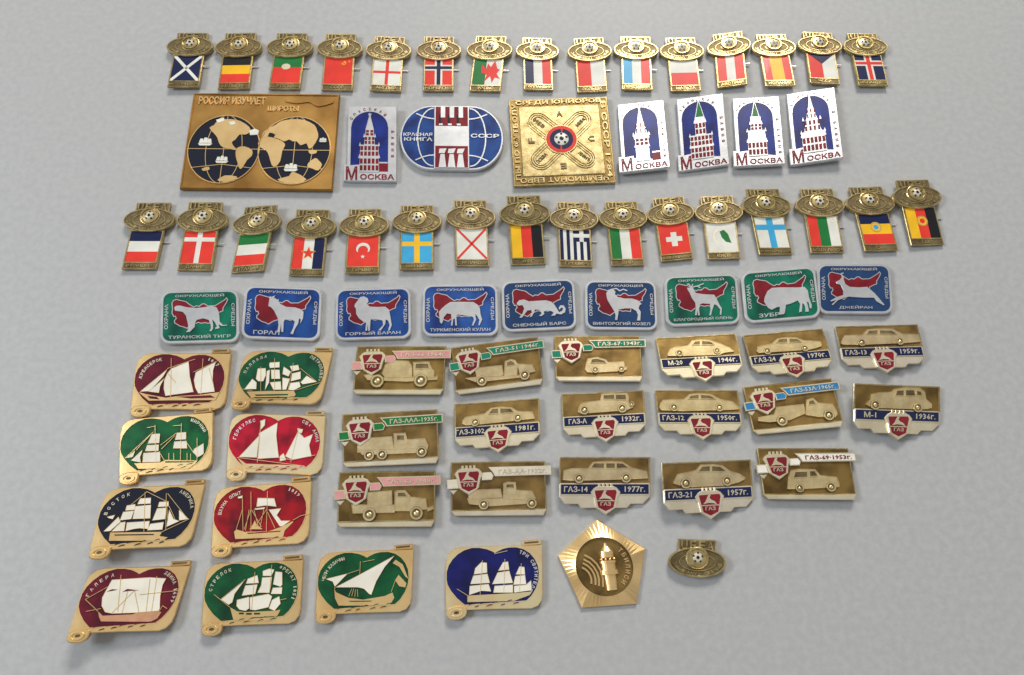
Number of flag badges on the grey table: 31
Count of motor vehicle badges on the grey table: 17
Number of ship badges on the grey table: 10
